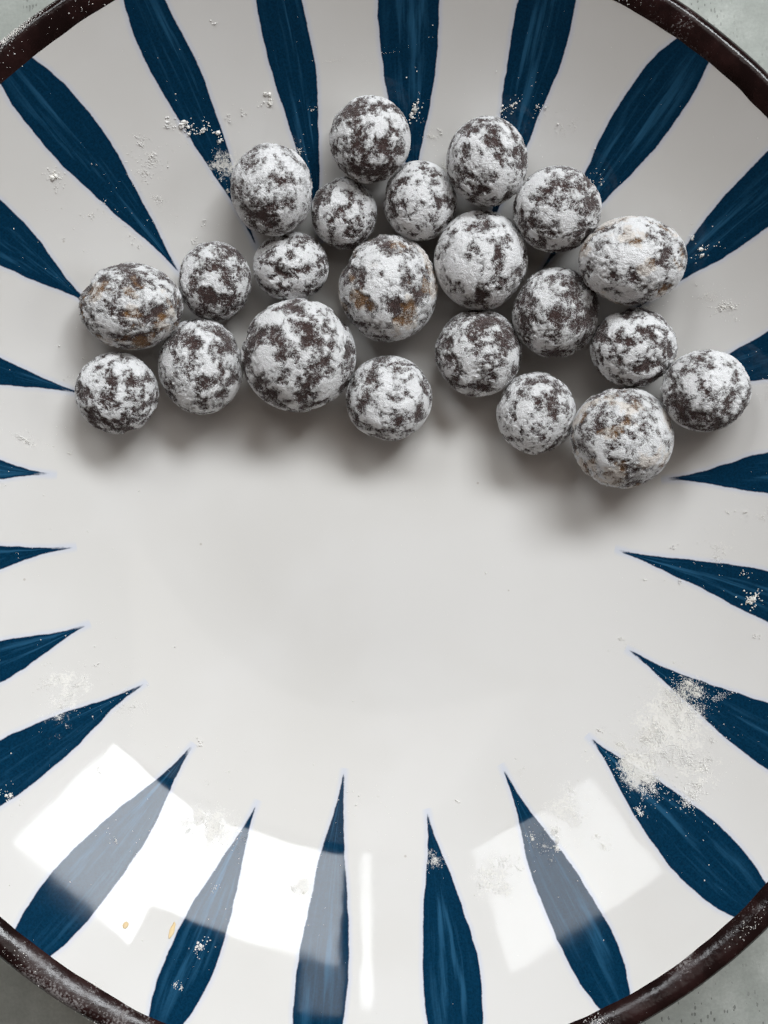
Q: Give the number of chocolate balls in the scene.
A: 22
